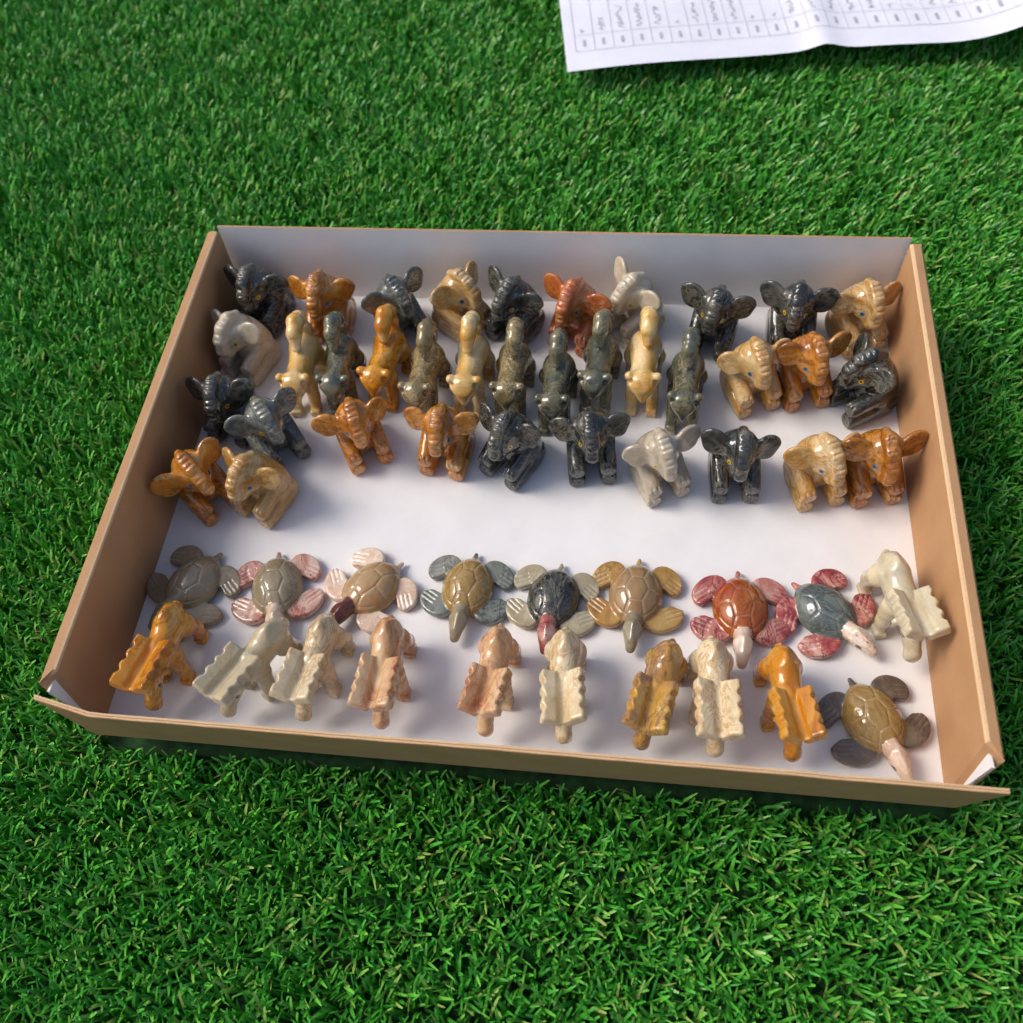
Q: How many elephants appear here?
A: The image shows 26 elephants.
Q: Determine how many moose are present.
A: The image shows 10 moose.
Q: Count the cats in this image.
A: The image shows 10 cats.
